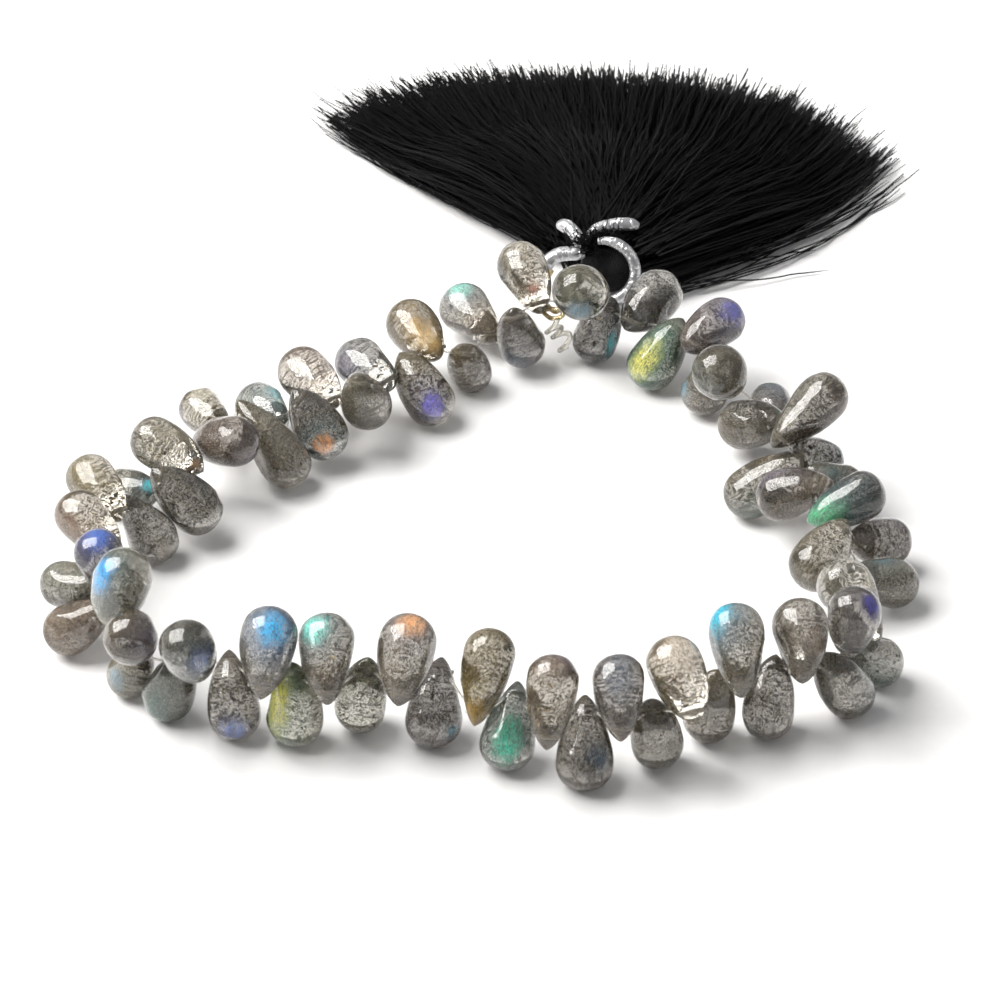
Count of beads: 68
